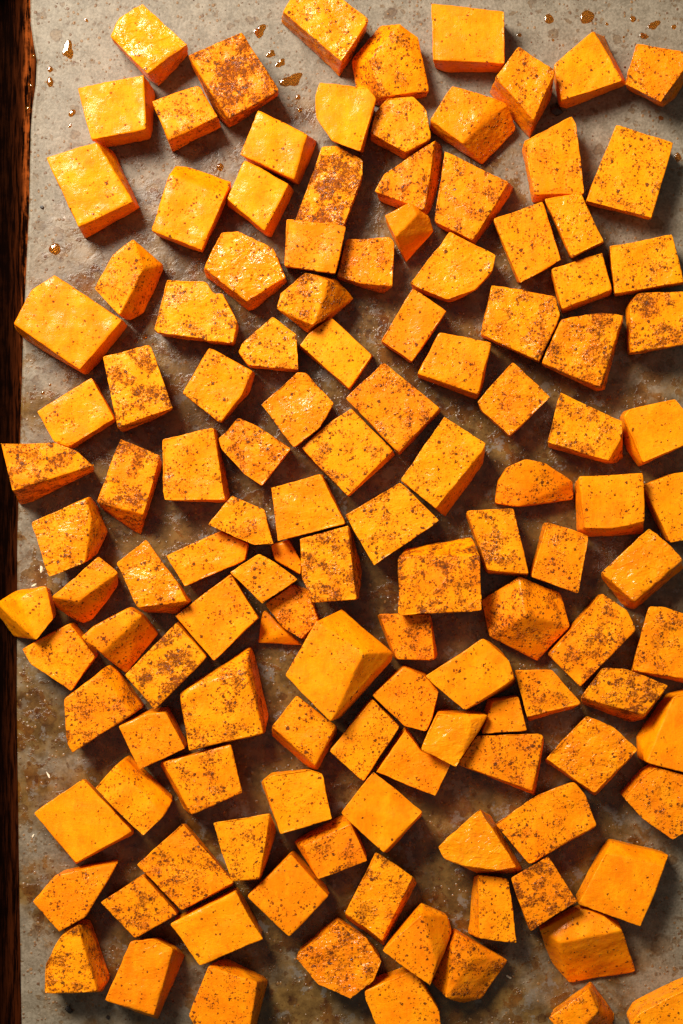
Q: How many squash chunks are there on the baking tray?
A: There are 129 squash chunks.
